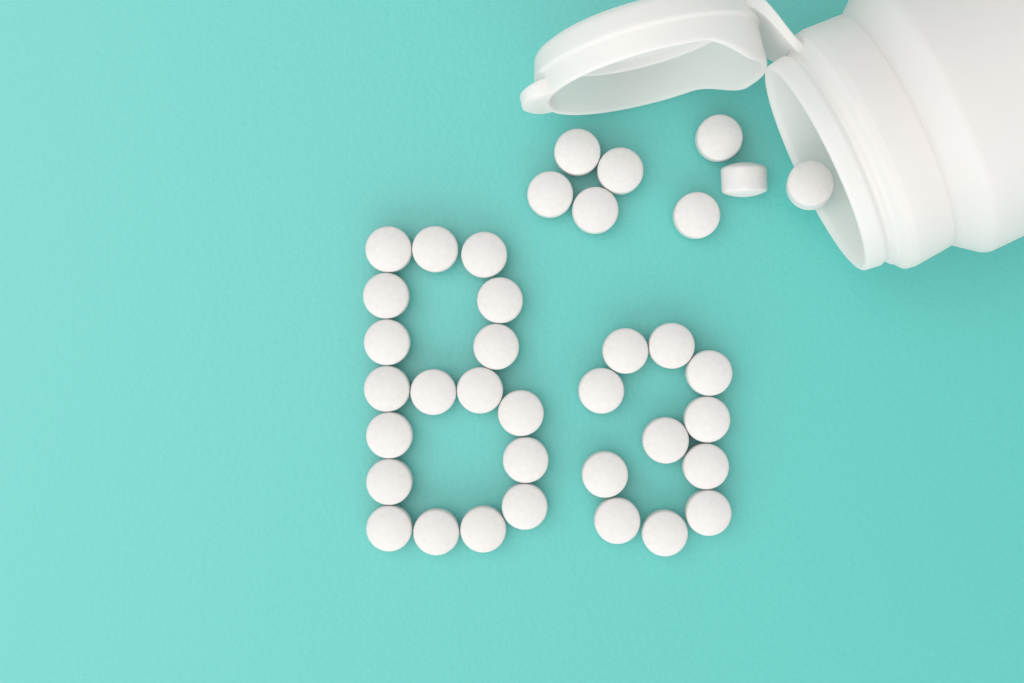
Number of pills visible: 37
